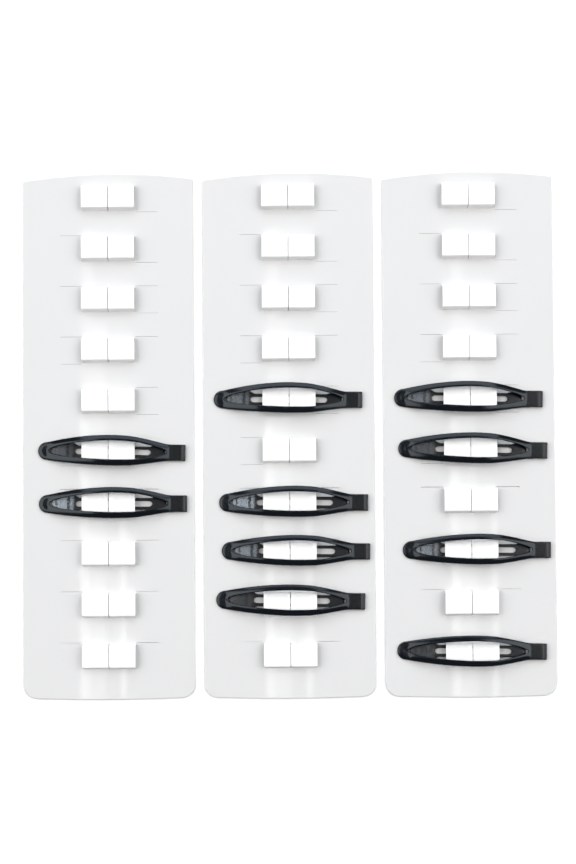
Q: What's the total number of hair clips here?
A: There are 10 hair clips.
